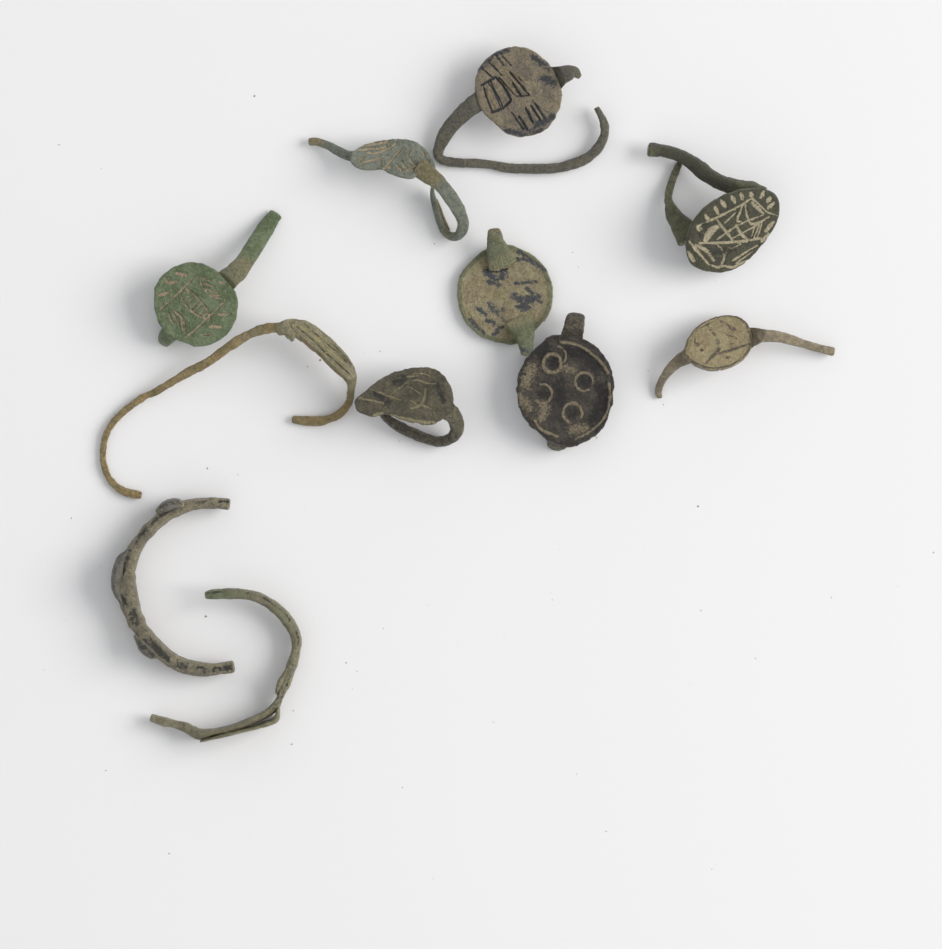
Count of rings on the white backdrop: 11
